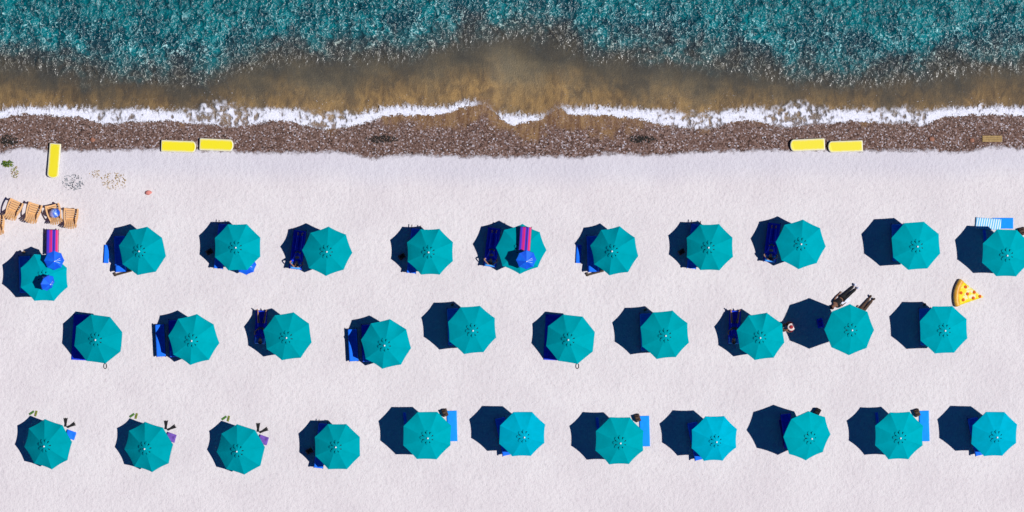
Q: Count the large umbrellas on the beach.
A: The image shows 32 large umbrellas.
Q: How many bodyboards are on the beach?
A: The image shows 5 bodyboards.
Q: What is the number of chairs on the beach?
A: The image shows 5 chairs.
